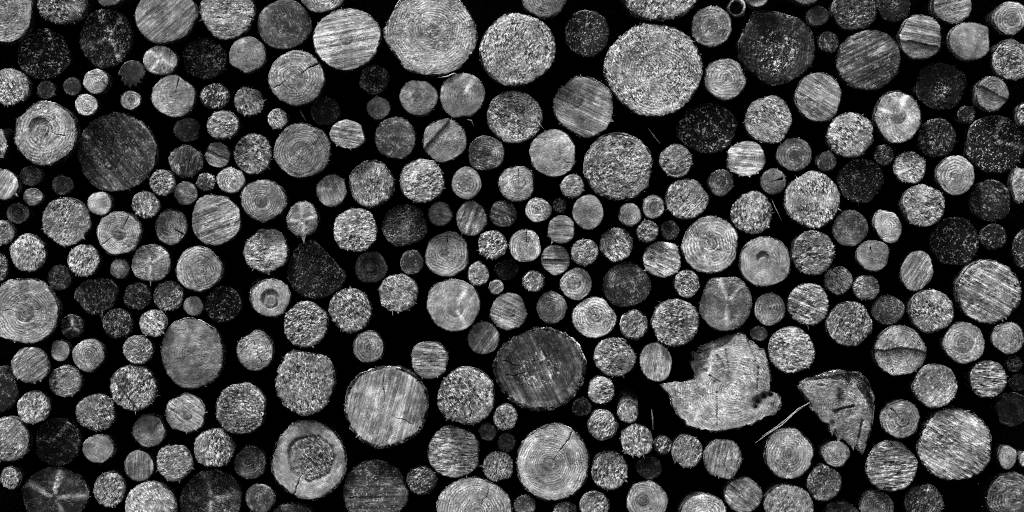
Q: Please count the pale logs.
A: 199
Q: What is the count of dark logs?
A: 85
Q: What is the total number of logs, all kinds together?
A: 284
